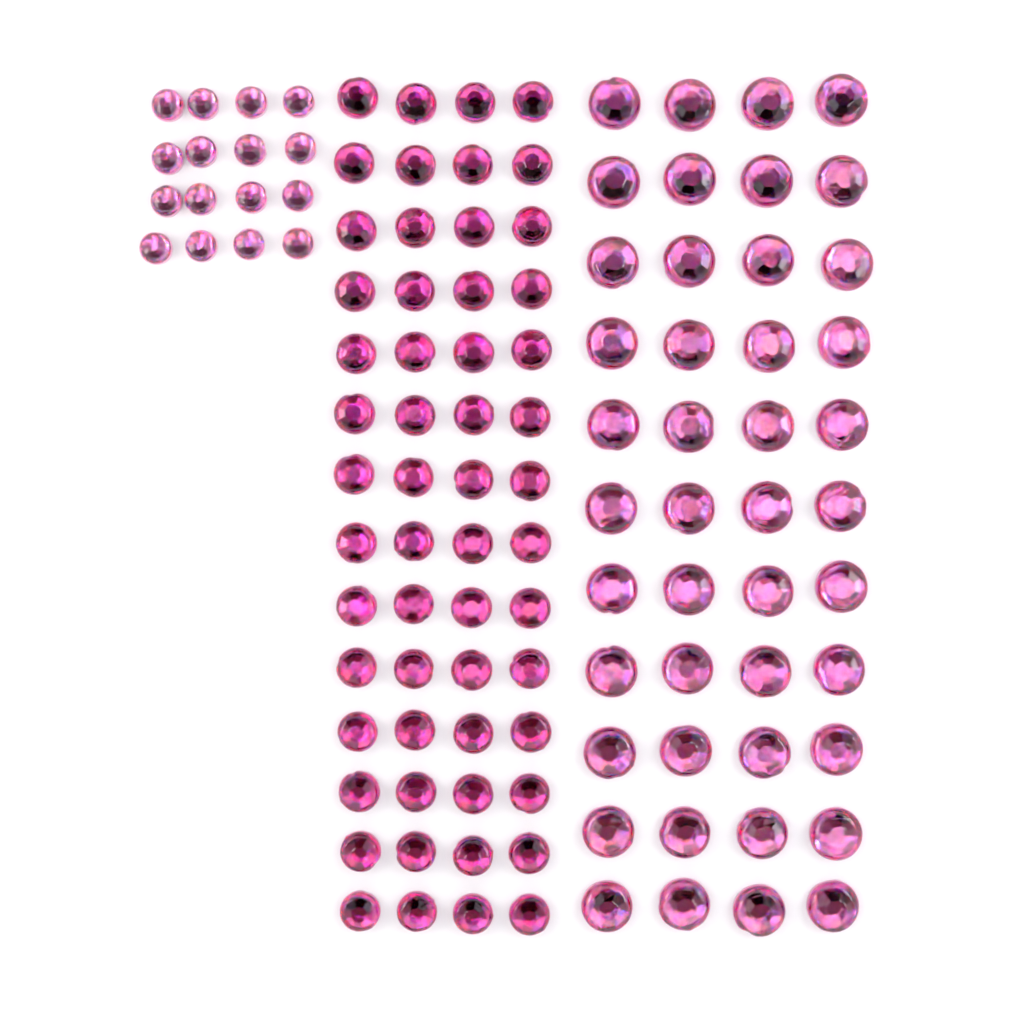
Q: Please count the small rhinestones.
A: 16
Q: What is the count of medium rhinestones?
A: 56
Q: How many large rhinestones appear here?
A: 44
